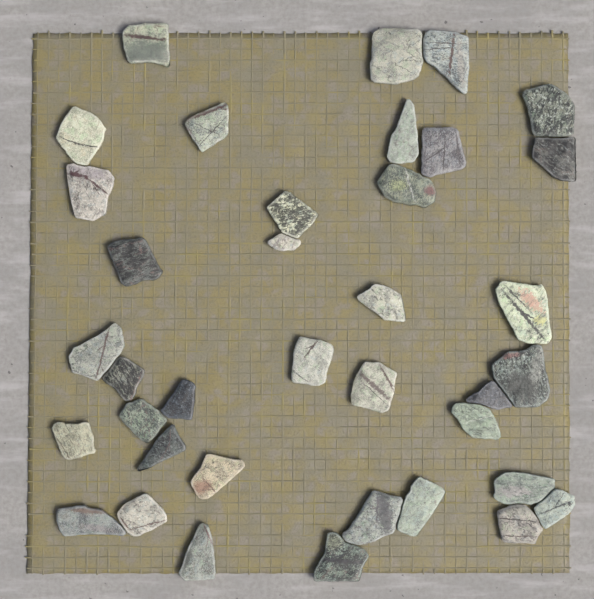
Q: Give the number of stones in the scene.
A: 37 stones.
